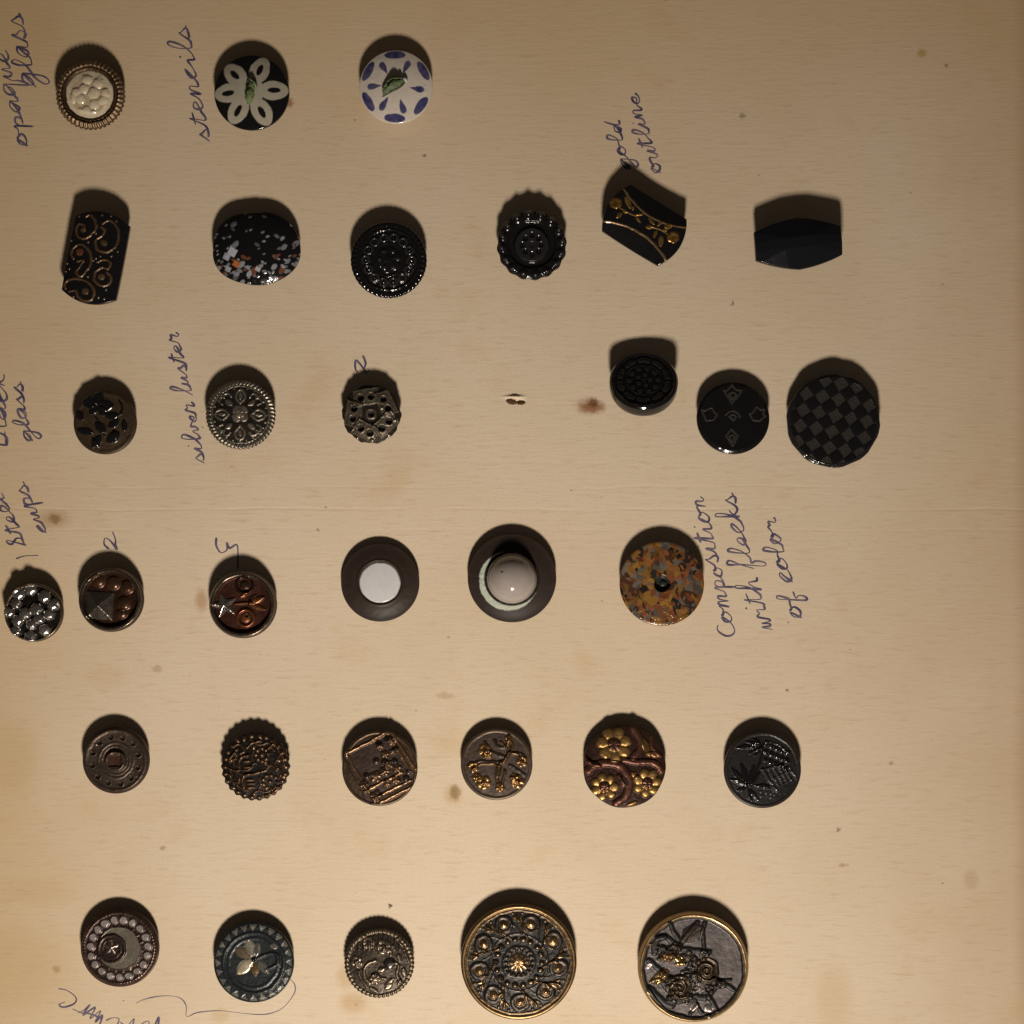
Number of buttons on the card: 32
